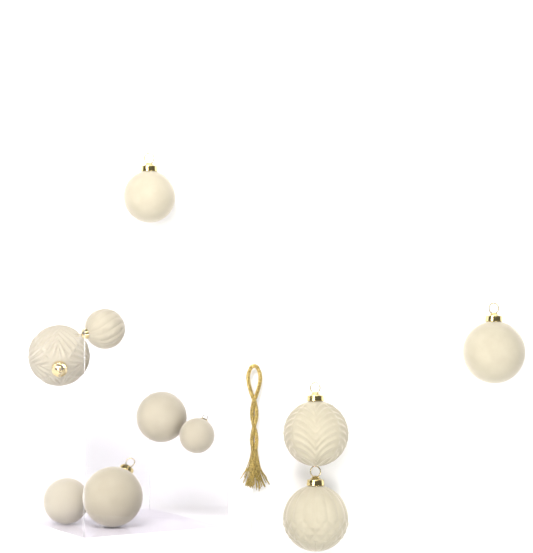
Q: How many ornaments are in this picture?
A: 10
